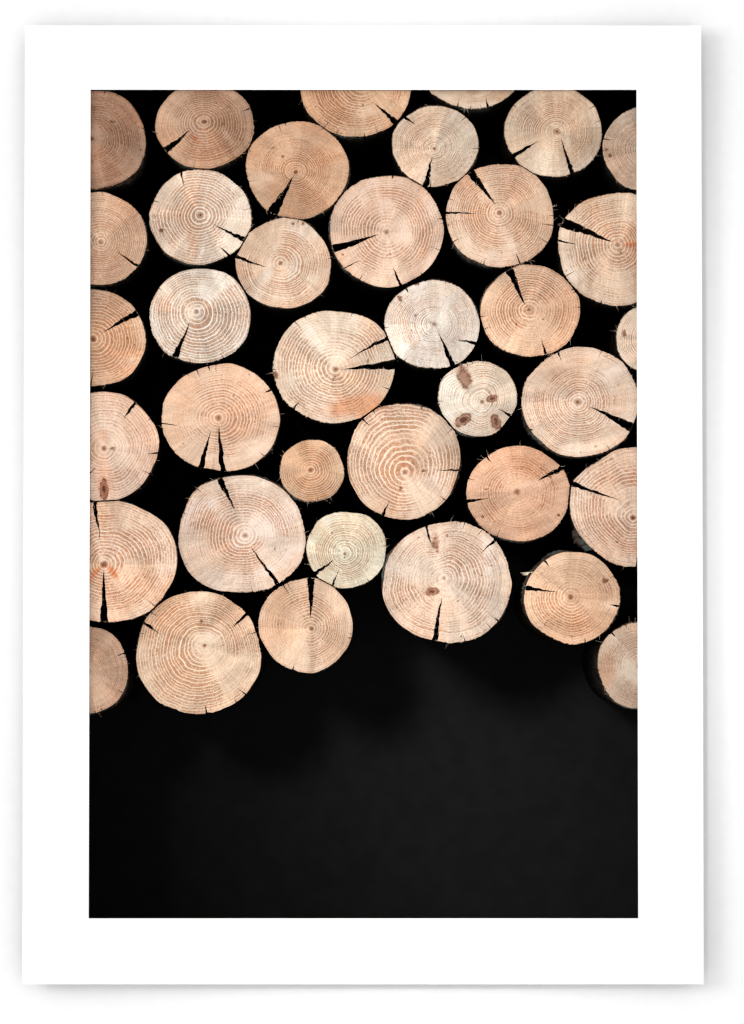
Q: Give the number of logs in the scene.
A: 37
